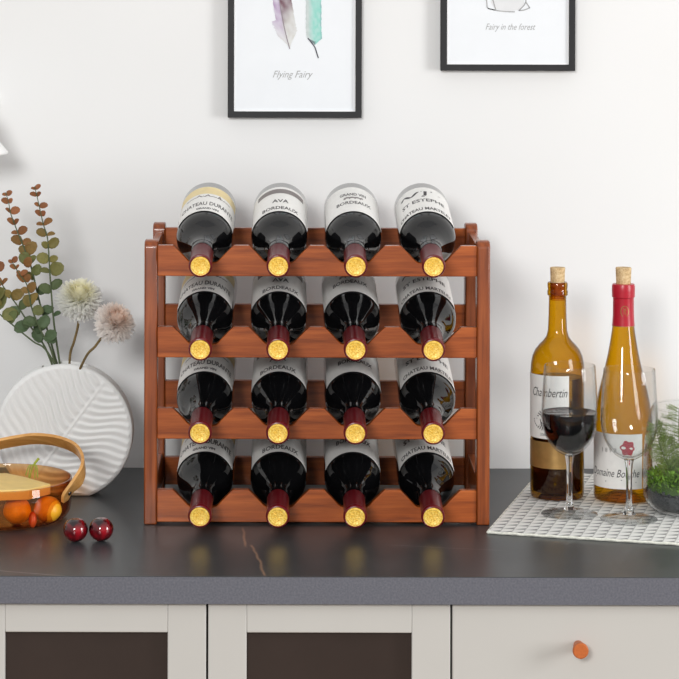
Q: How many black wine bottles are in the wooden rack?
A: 16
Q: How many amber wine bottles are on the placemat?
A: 2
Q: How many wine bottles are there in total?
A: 18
